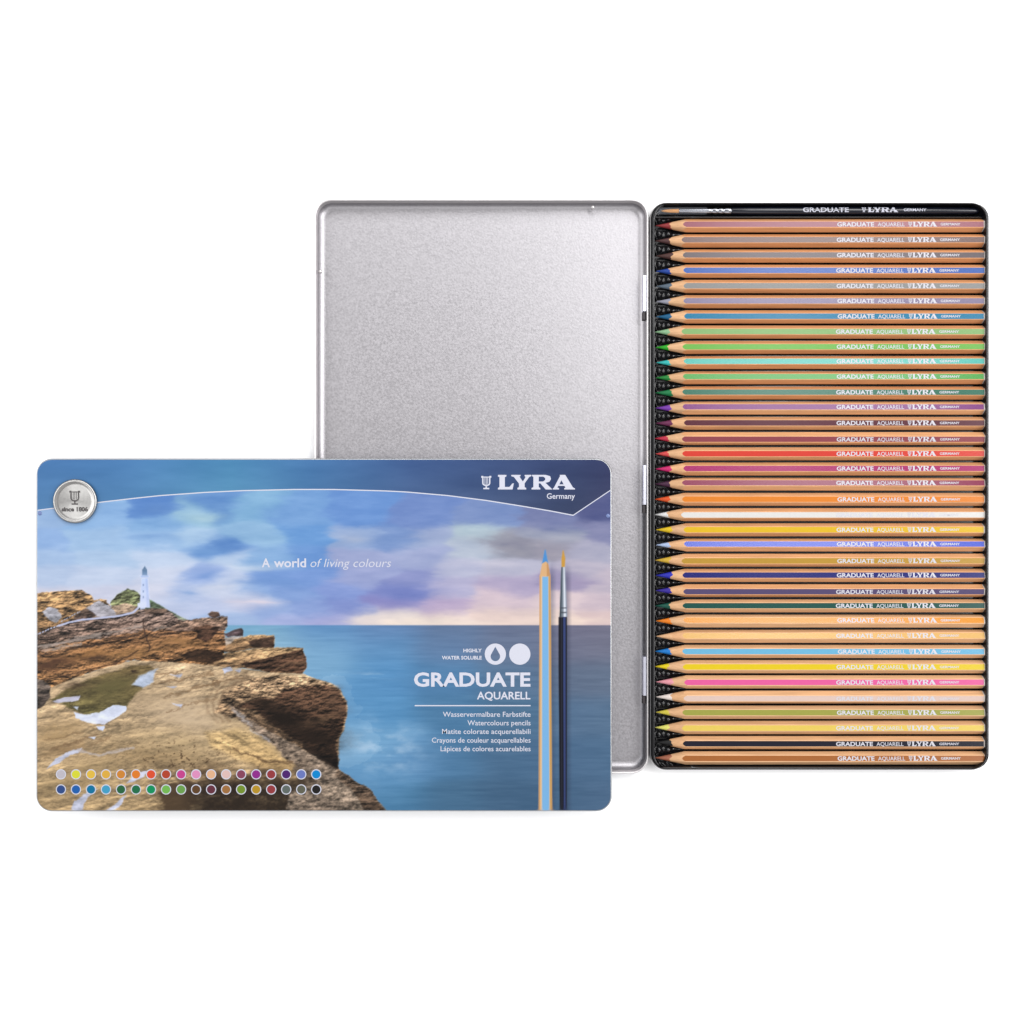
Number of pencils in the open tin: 36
